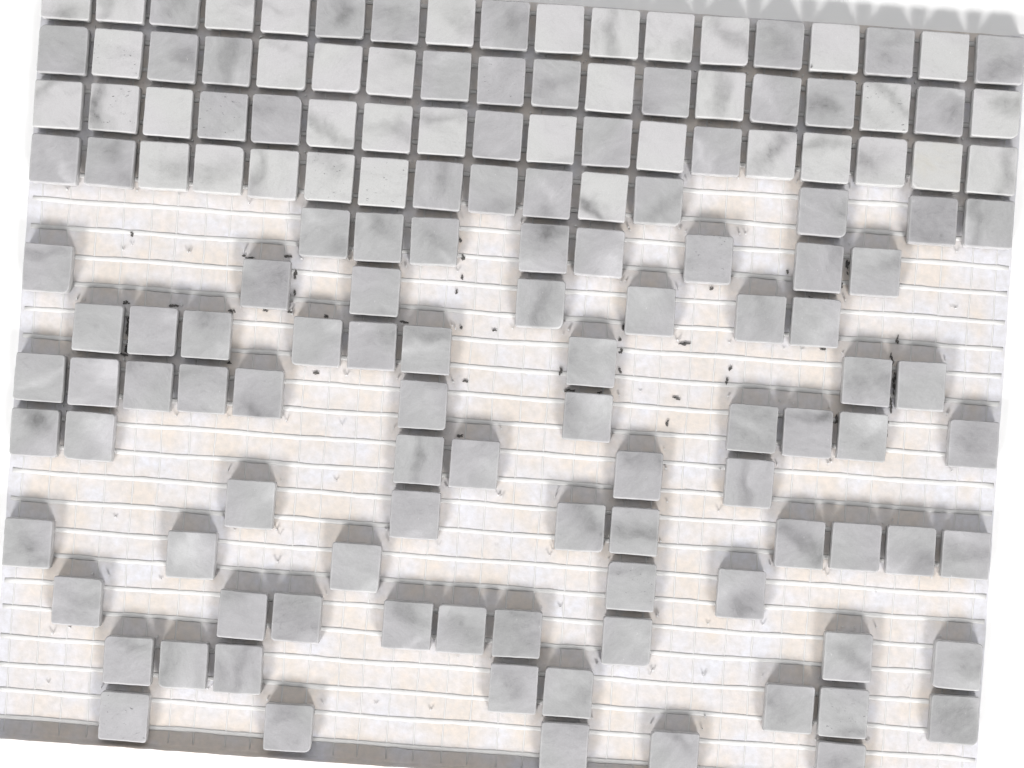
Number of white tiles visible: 38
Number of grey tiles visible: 107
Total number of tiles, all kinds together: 145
